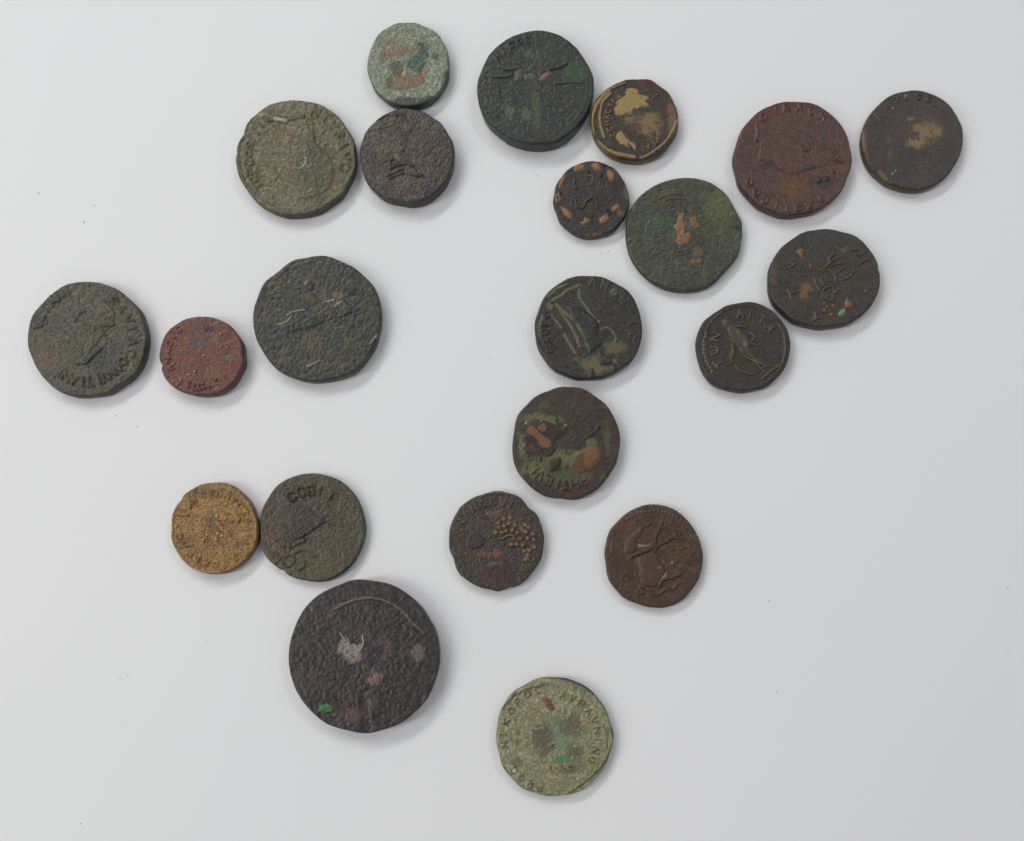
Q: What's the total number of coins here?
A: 22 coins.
